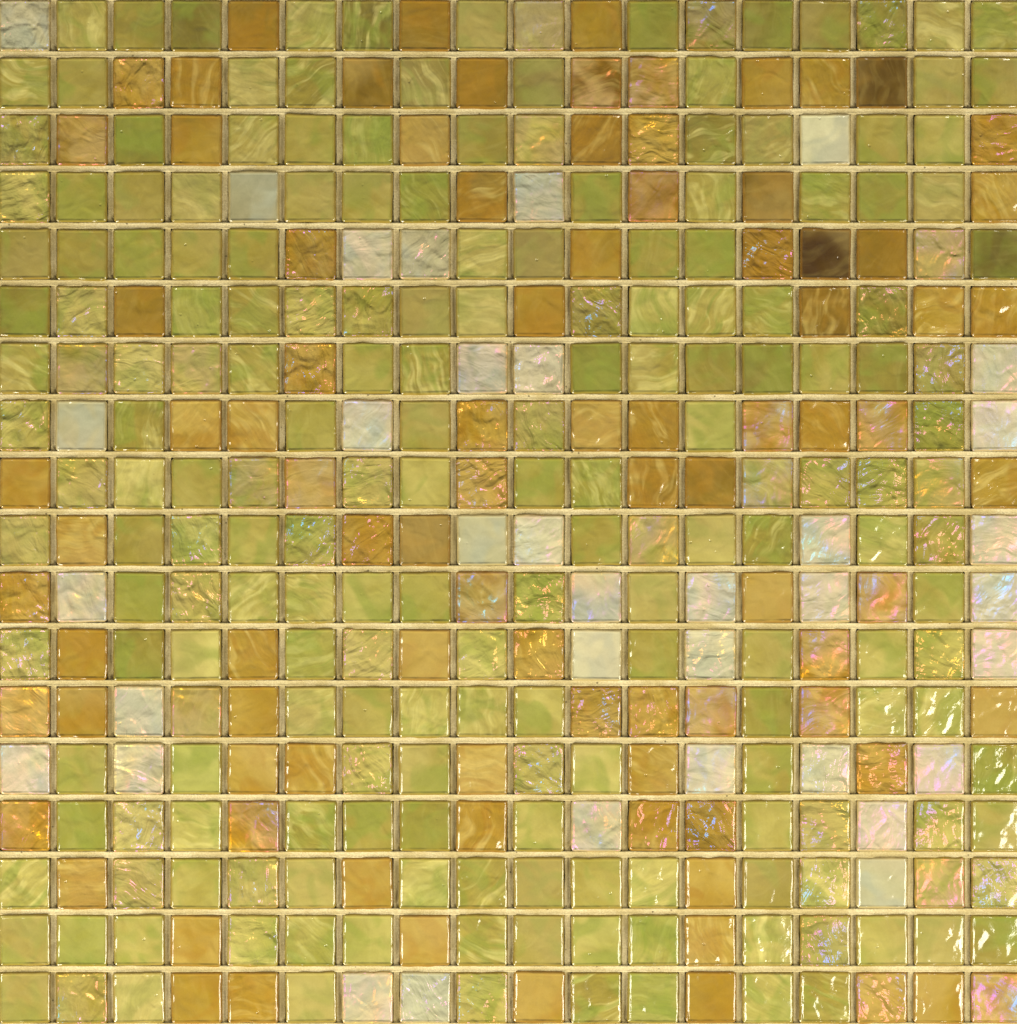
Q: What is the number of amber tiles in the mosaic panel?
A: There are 90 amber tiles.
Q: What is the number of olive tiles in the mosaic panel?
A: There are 199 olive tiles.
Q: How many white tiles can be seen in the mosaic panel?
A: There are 35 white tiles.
